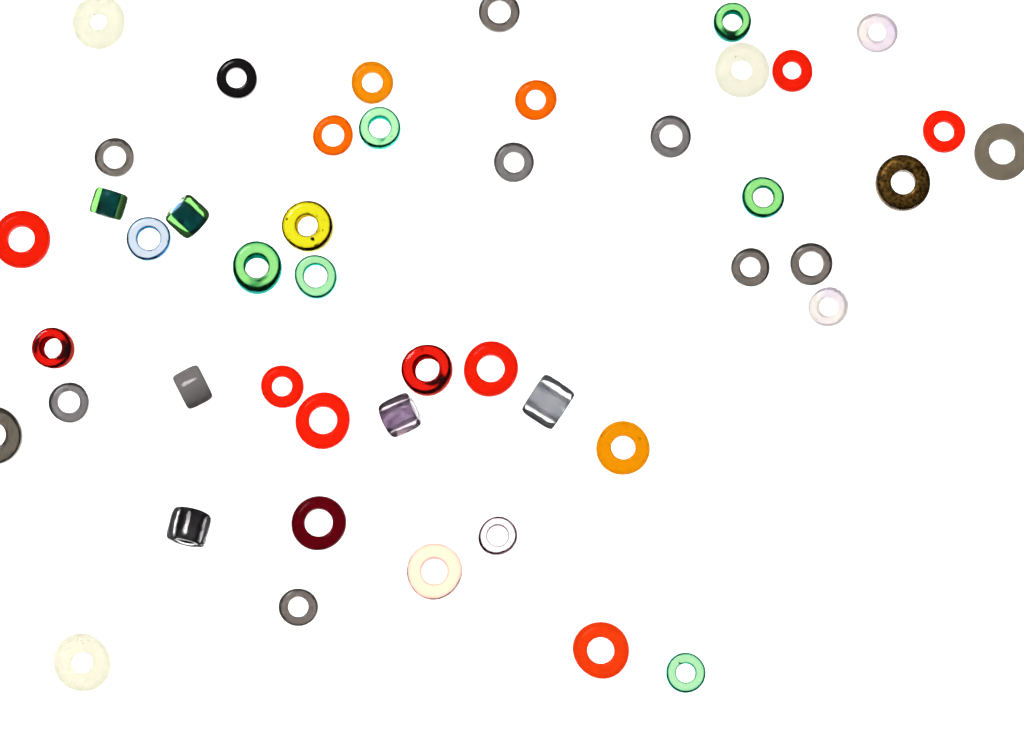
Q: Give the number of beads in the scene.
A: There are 47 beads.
